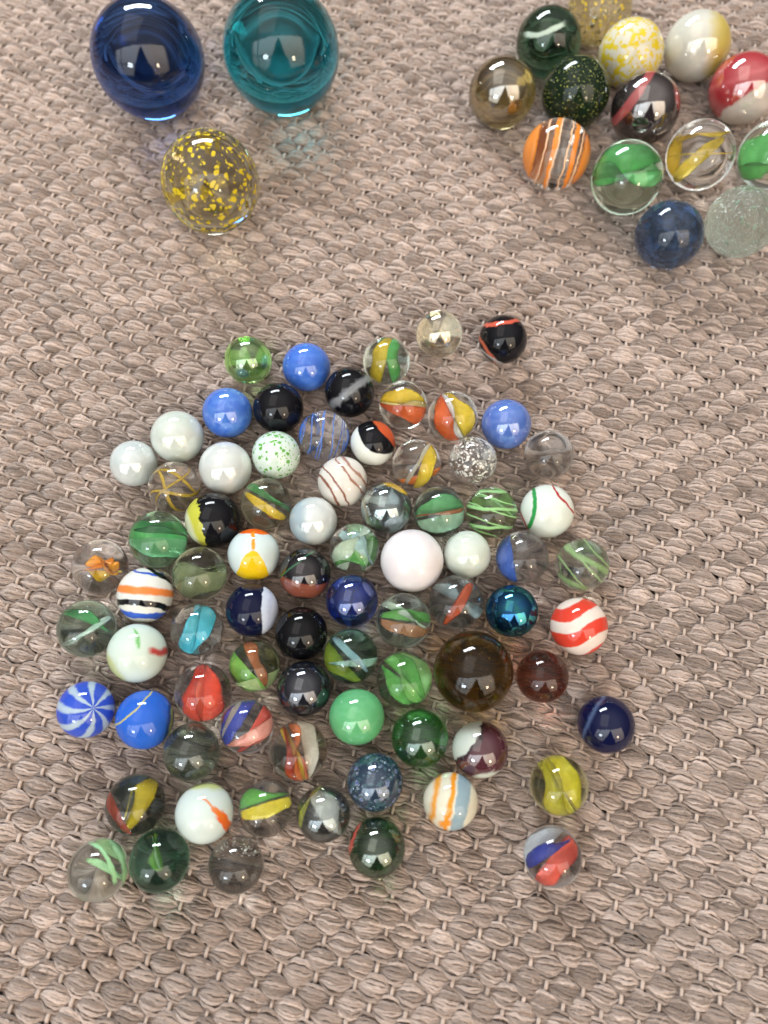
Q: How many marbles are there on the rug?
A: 95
